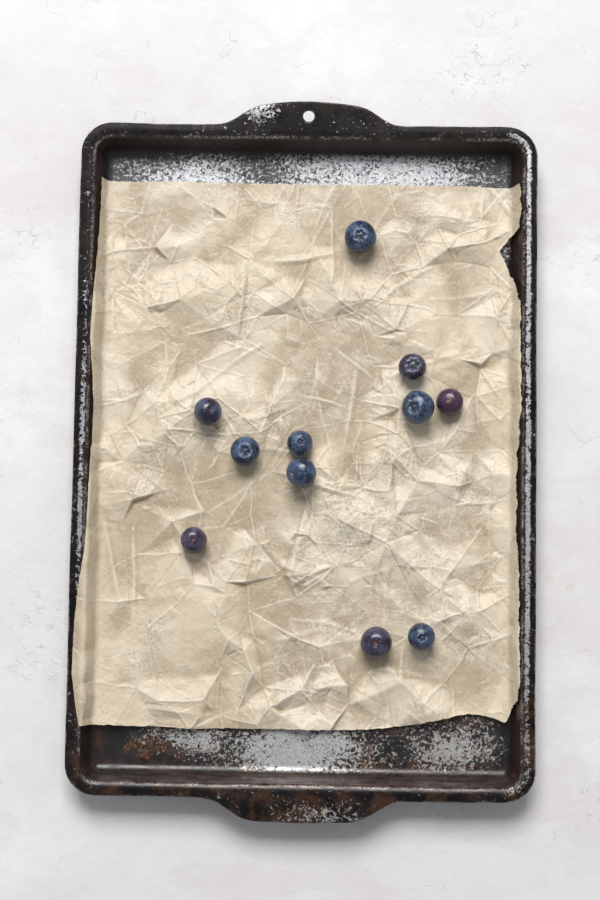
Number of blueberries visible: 11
